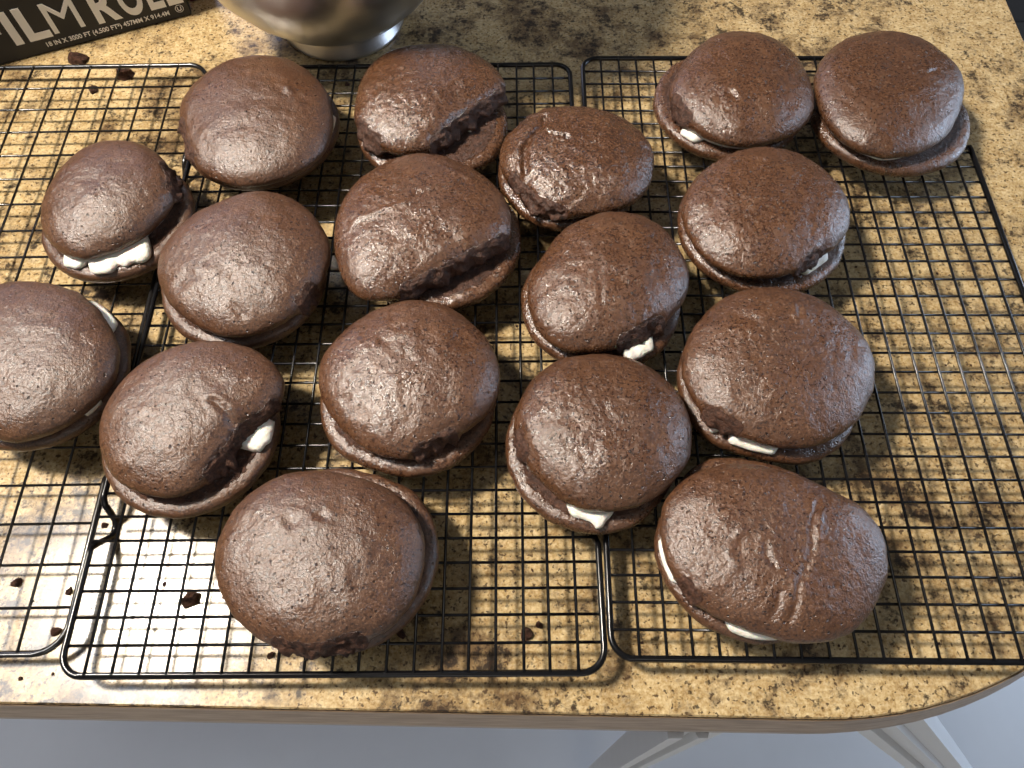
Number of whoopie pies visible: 17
